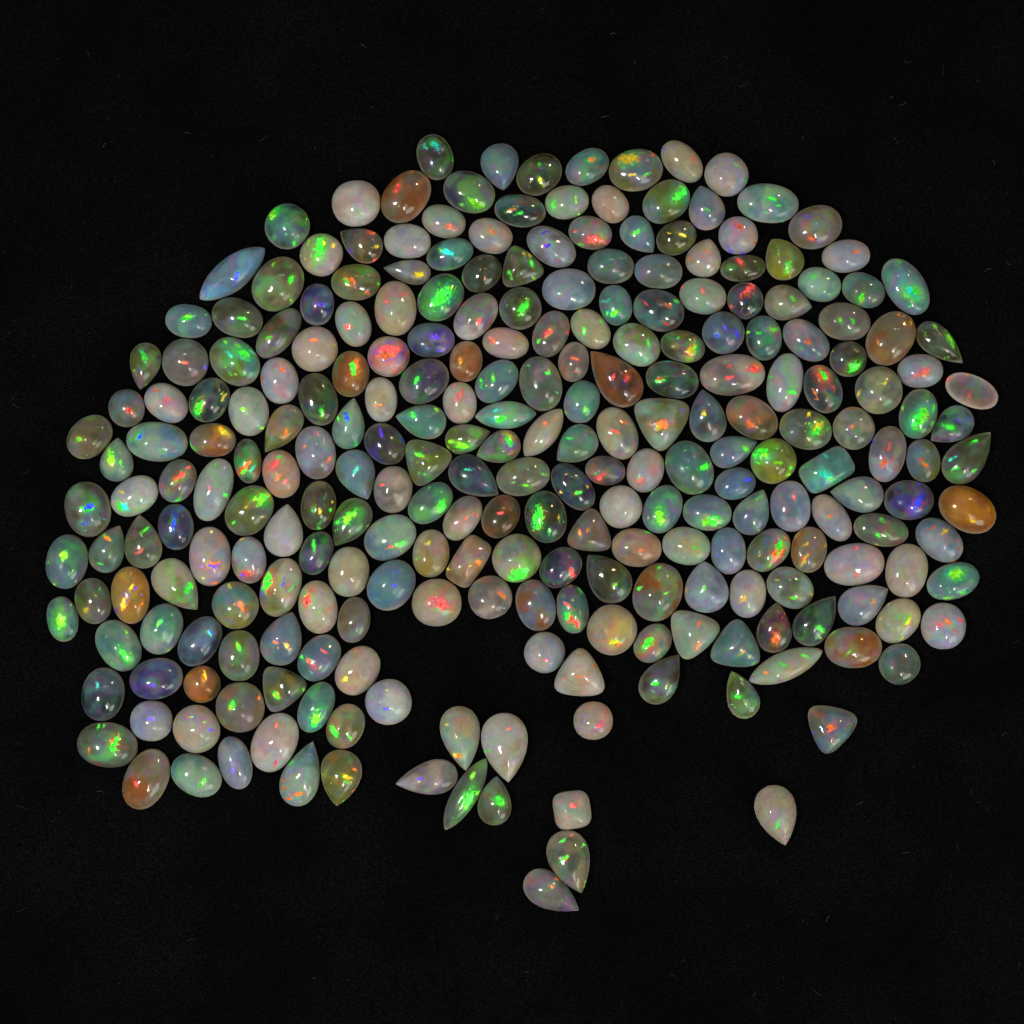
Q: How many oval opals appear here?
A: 158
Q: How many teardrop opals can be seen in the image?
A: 48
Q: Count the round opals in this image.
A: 31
